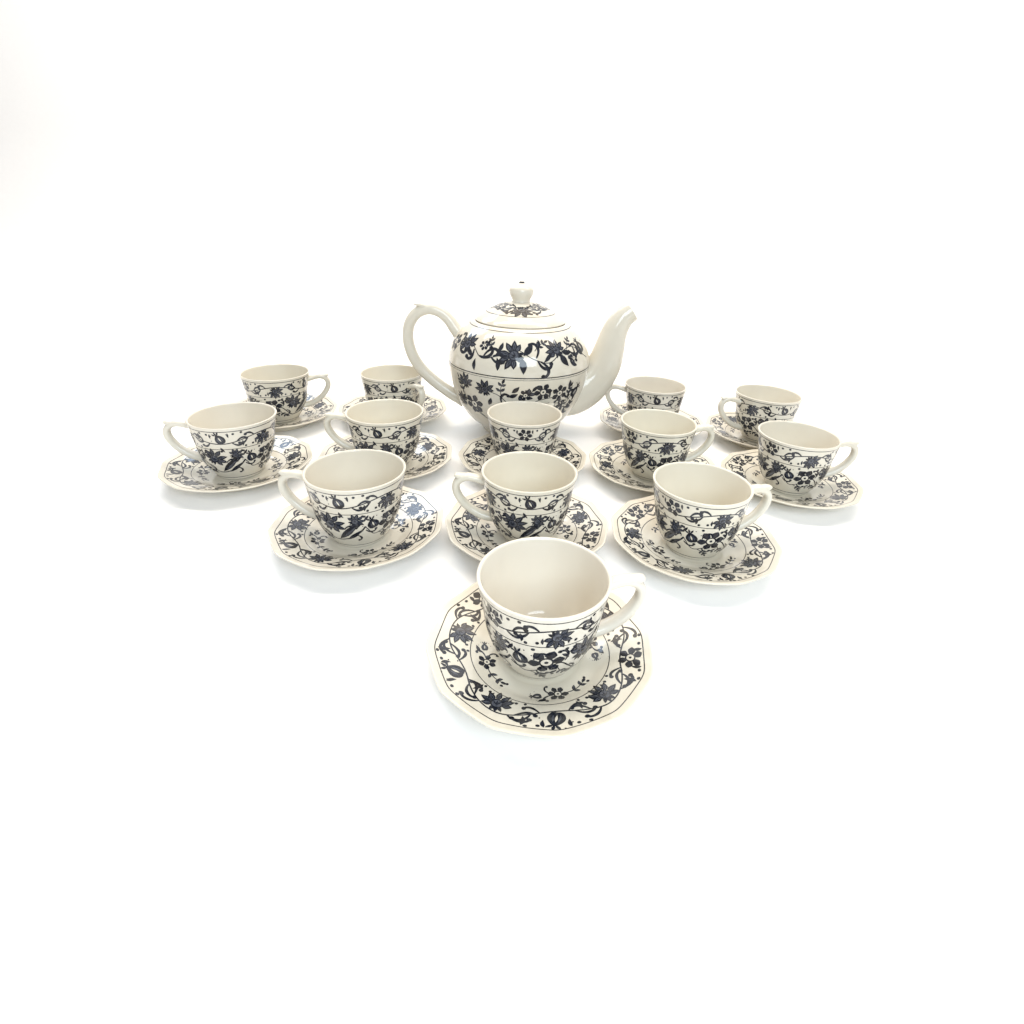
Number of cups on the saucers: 13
